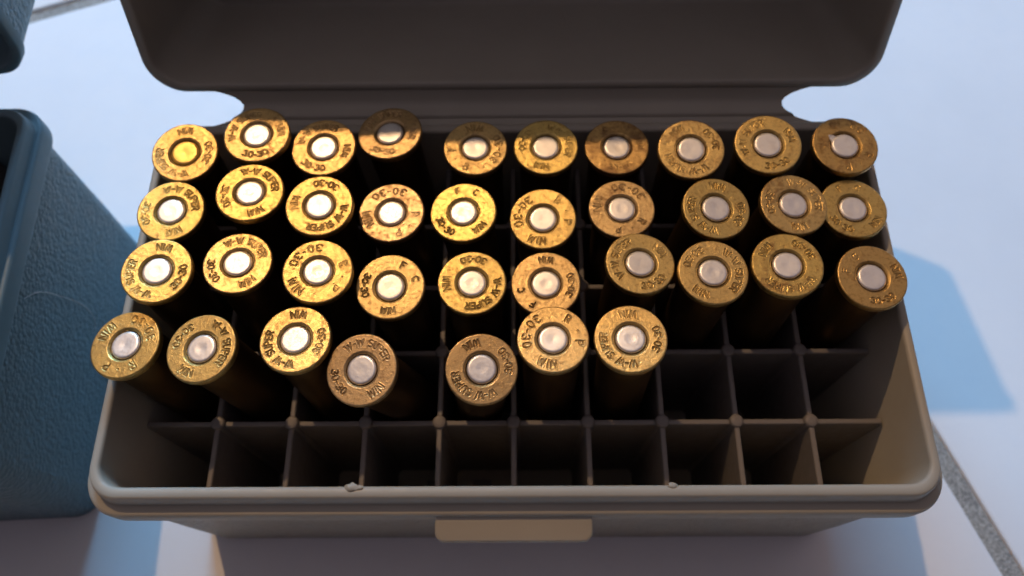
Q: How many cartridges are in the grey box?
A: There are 37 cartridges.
